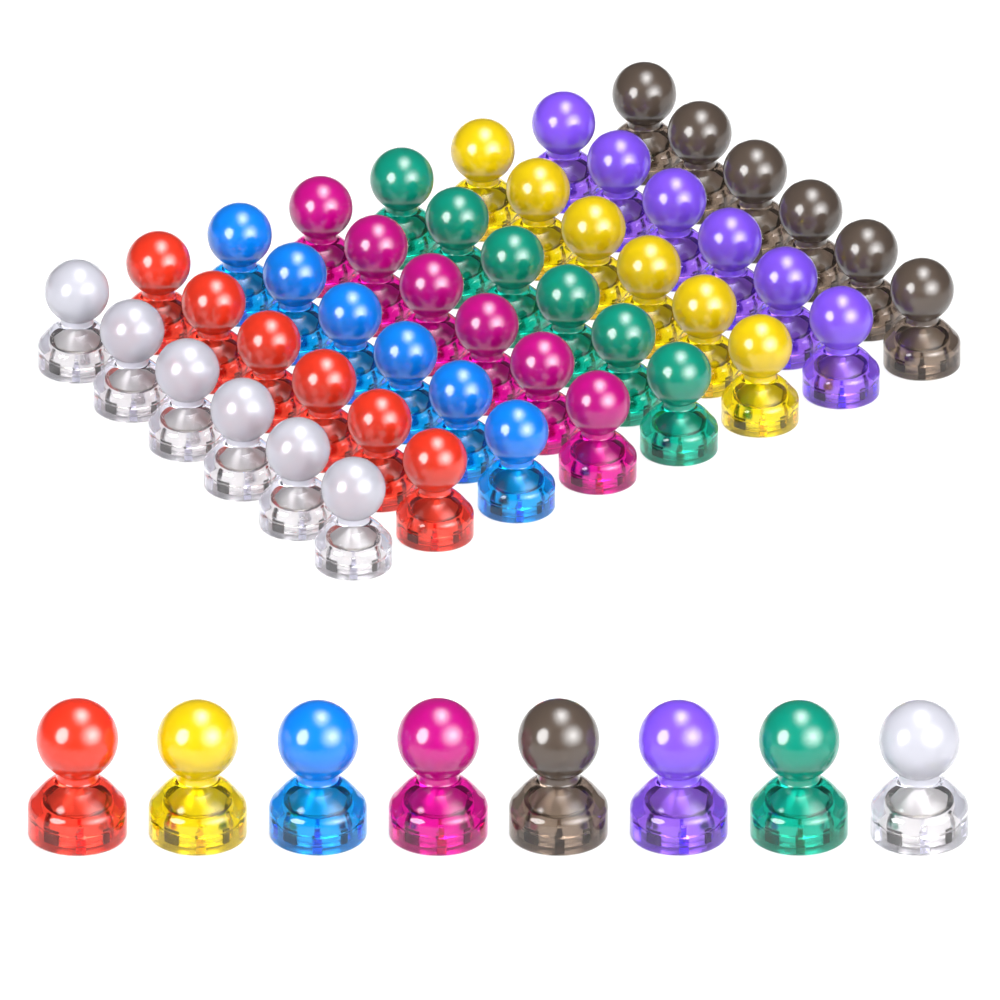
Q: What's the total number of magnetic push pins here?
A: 56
